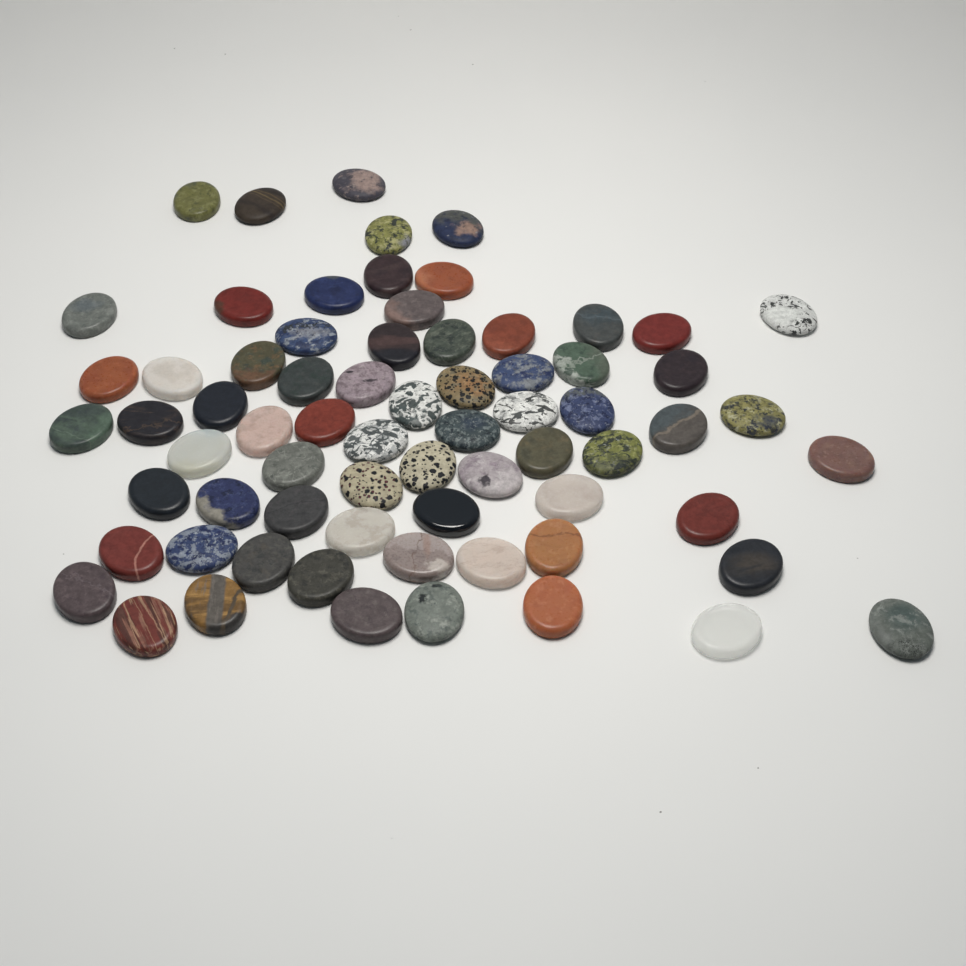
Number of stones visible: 70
